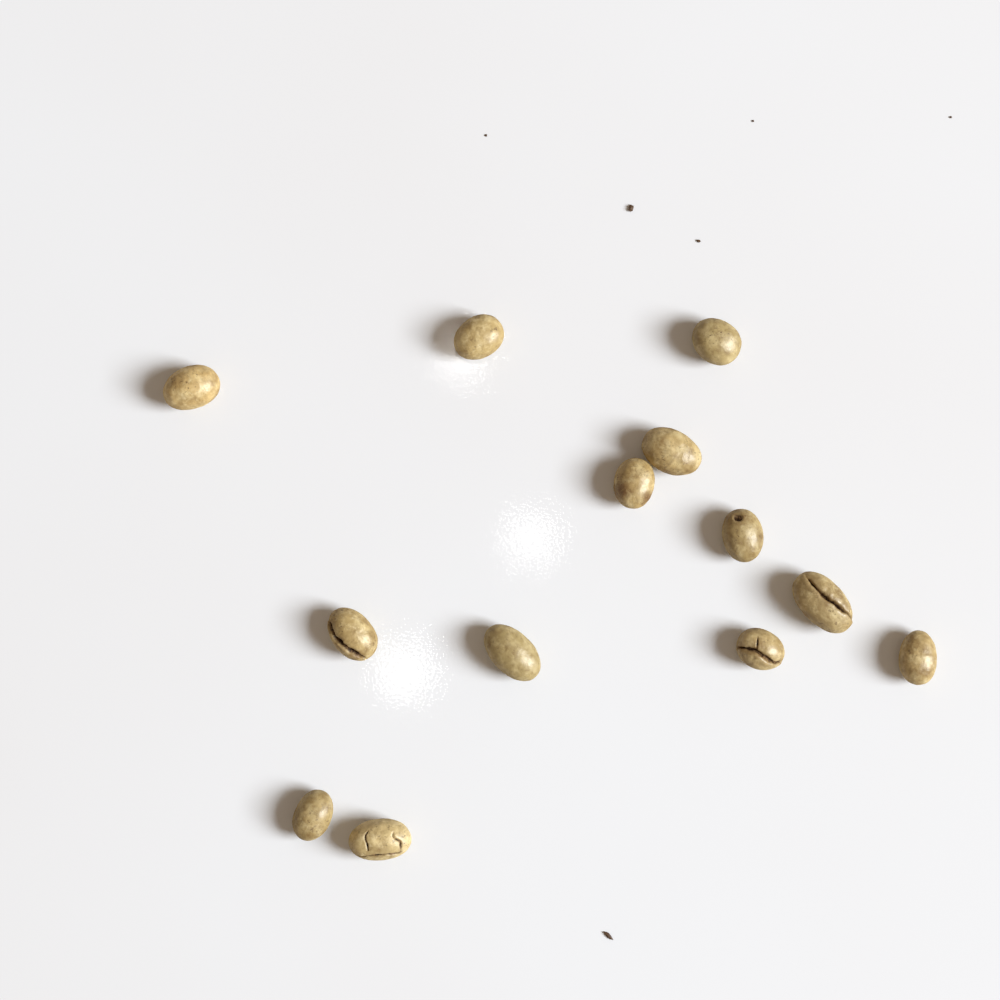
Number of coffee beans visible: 13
